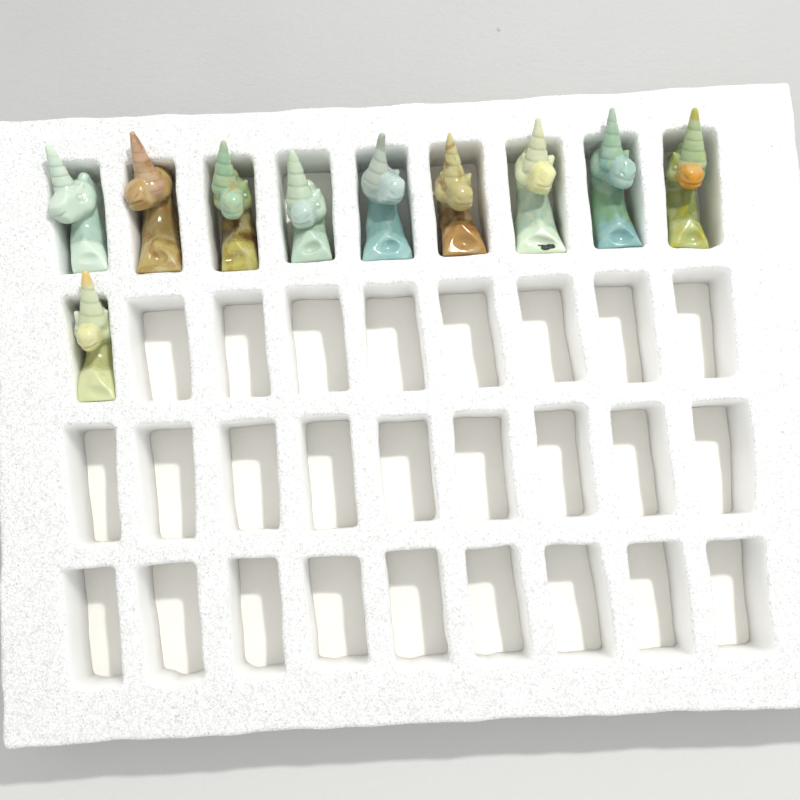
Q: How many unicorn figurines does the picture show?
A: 10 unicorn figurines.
